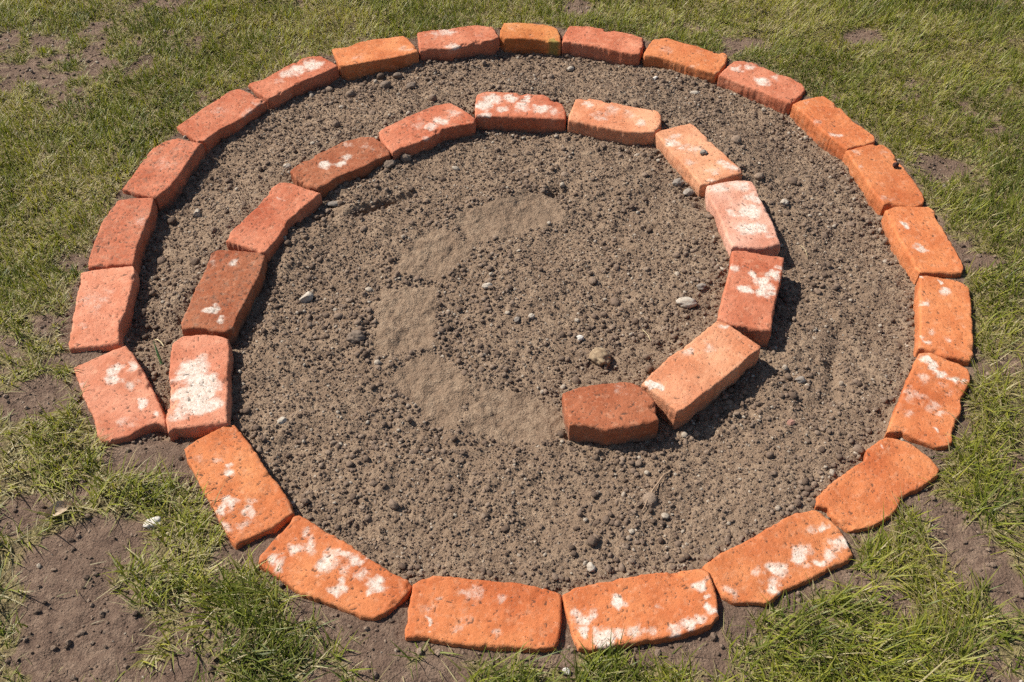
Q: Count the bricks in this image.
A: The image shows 35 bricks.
